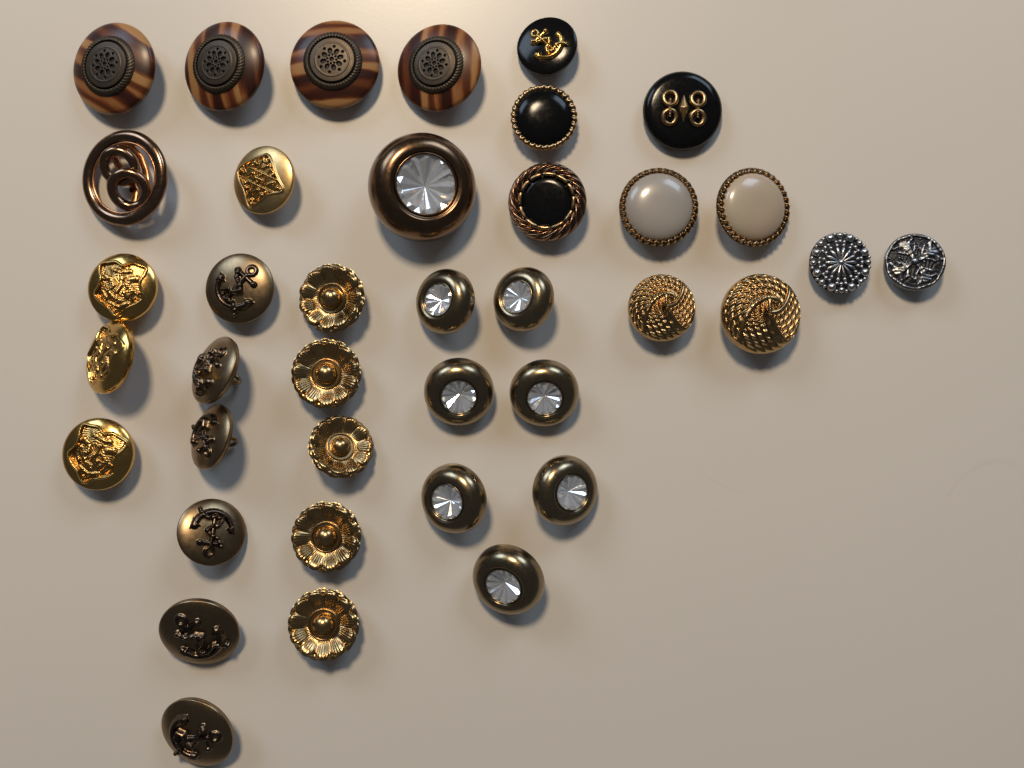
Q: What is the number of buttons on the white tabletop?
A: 38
